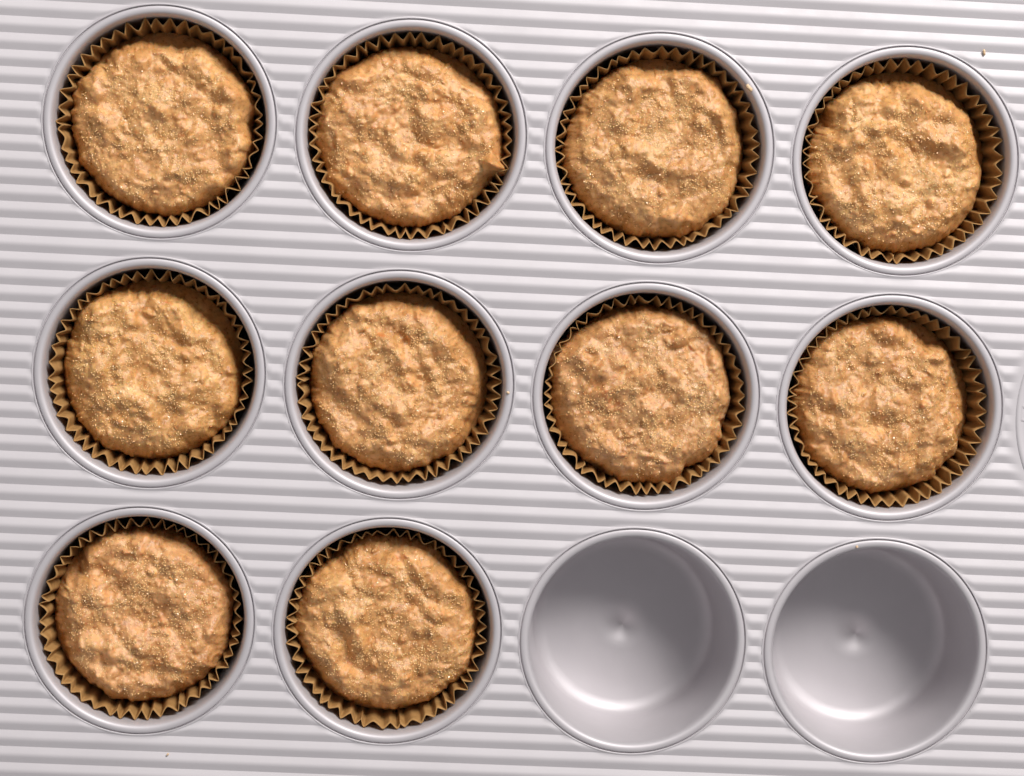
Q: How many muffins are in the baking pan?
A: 10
